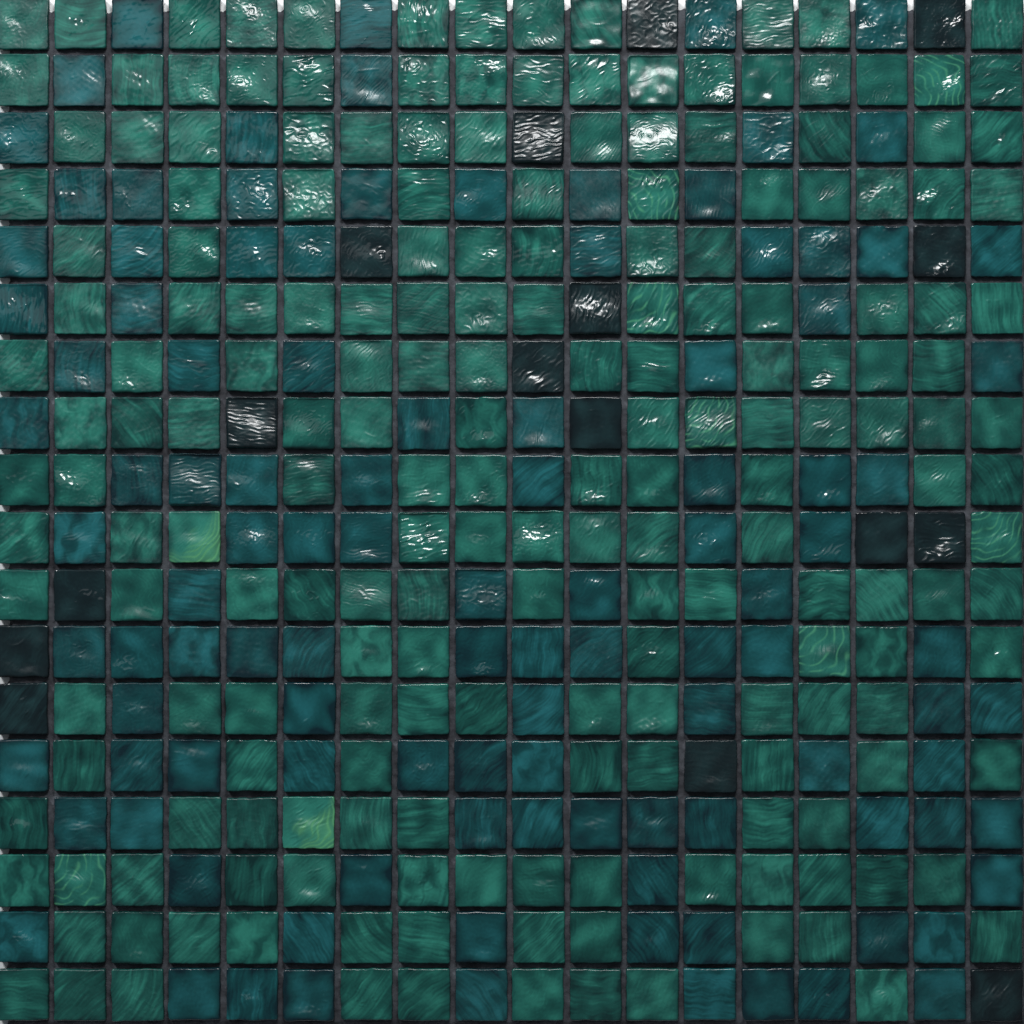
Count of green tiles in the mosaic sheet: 198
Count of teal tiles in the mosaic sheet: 110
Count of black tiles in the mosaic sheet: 16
